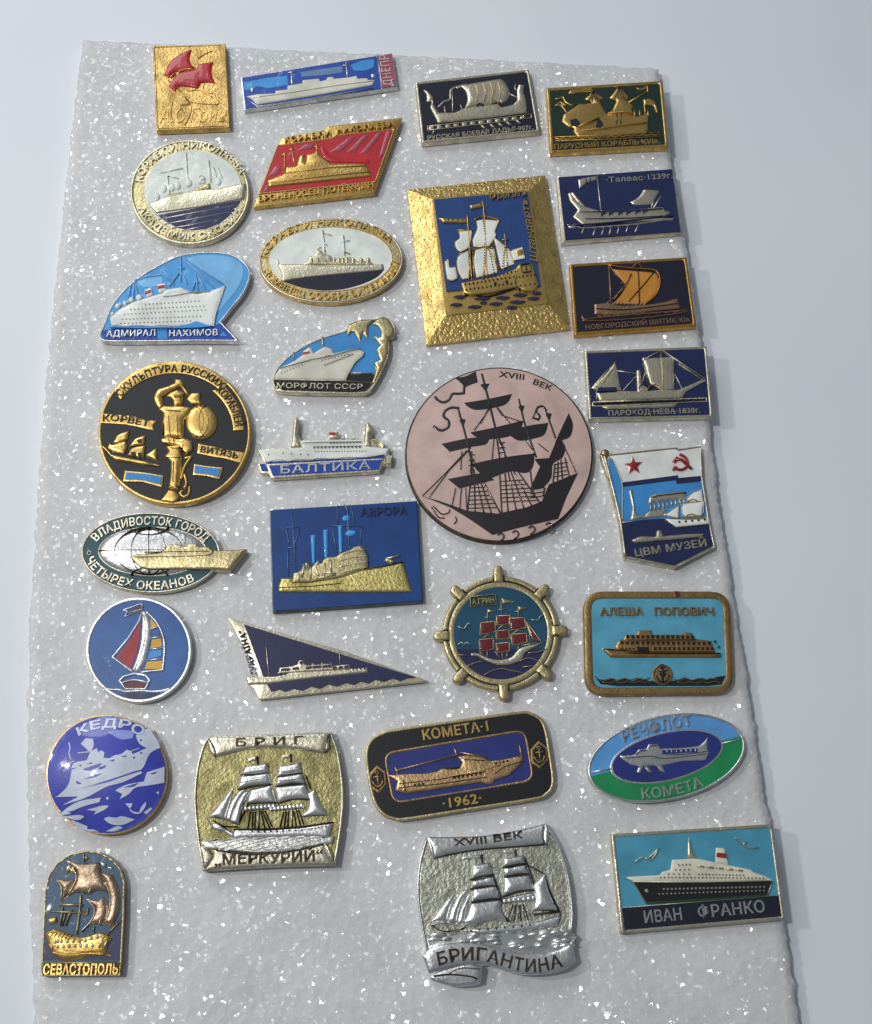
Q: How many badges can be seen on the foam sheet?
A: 30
